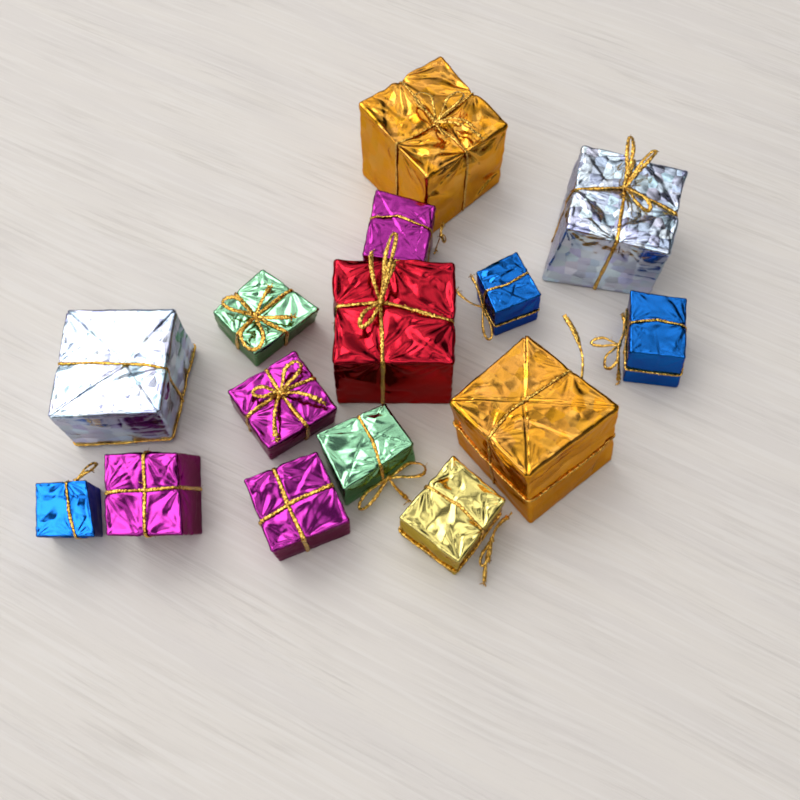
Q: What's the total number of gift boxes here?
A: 15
